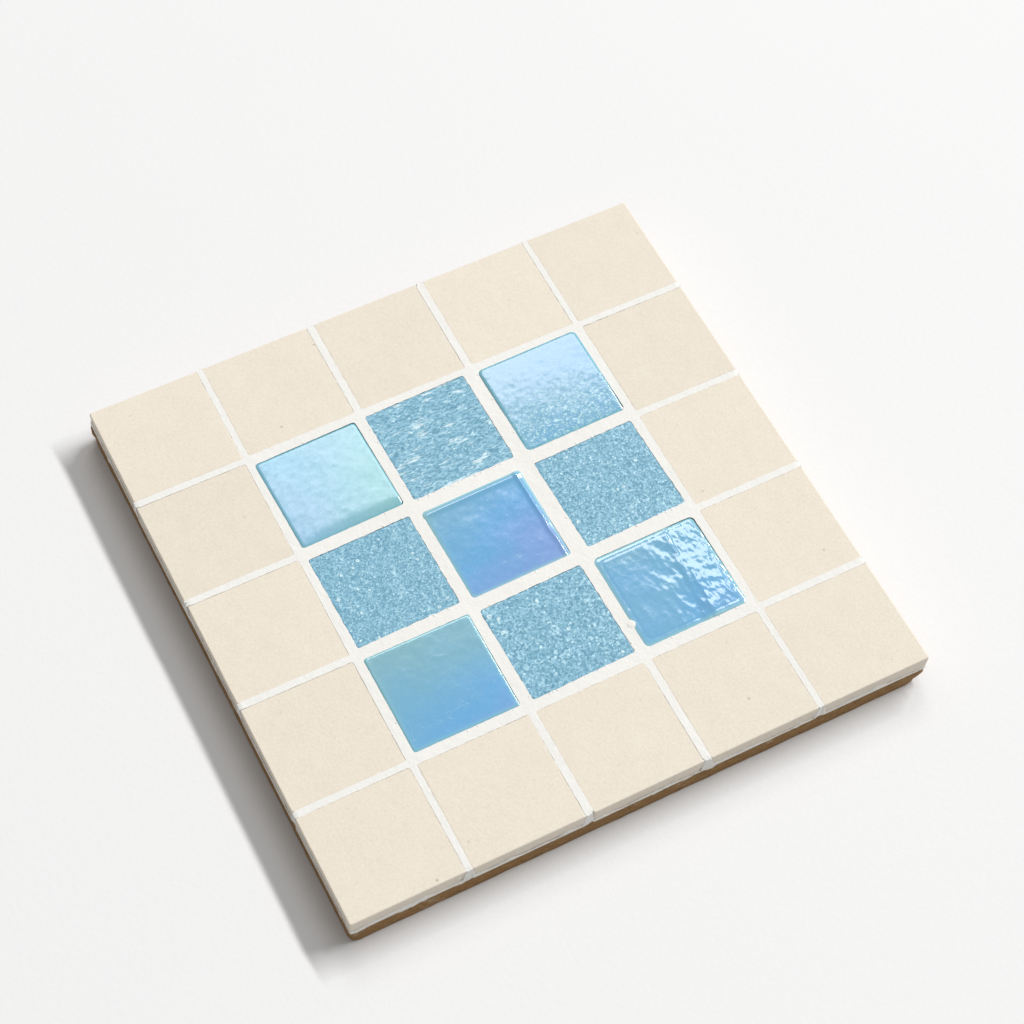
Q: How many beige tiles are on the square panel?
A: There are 16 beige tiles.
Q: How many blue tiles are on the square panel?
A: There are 9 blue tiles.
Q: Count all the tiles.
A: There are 25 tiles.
